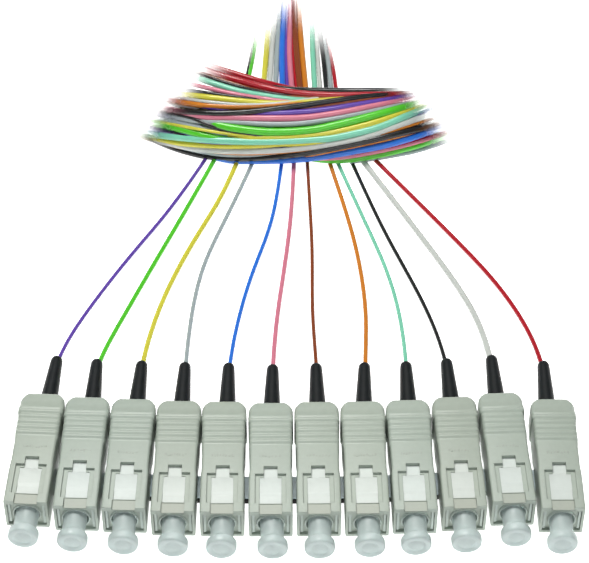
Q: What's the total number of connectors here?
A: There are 12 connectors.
